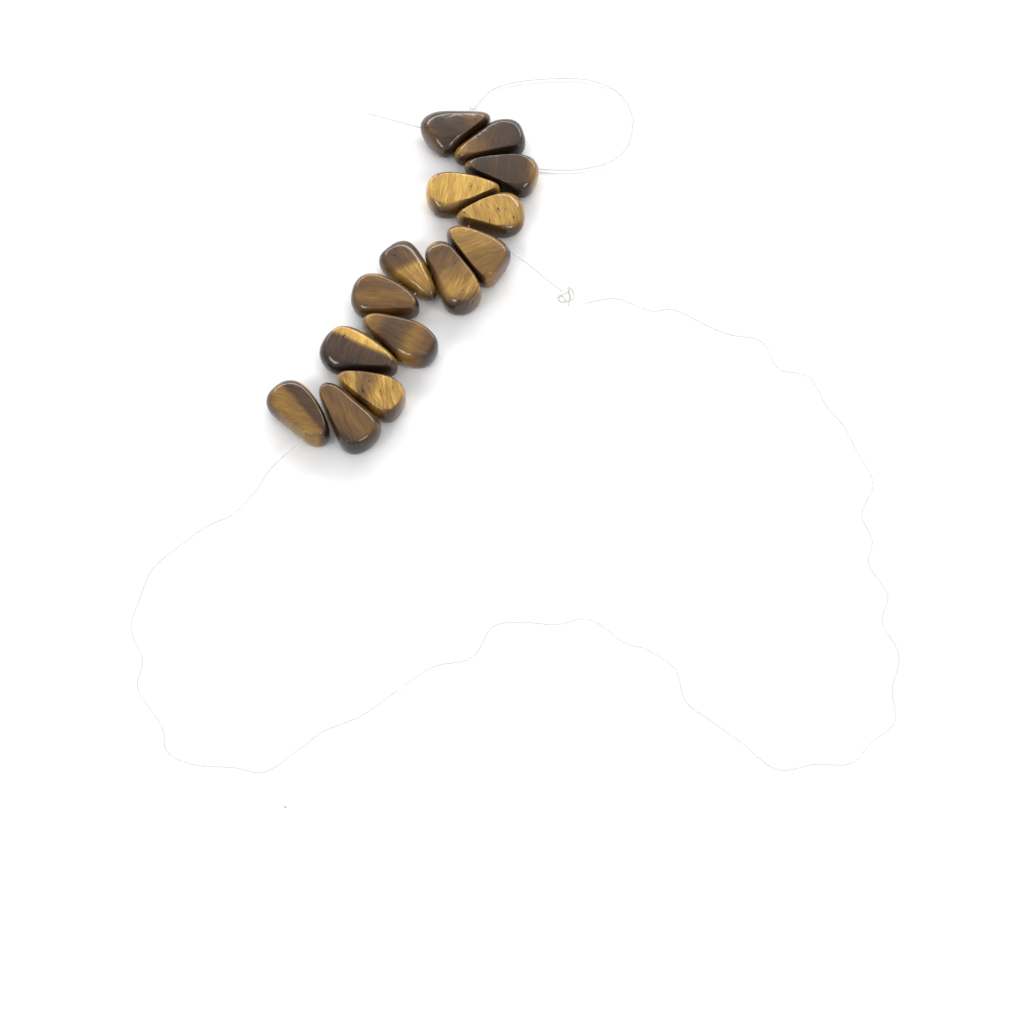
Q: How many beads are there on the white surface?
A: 14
